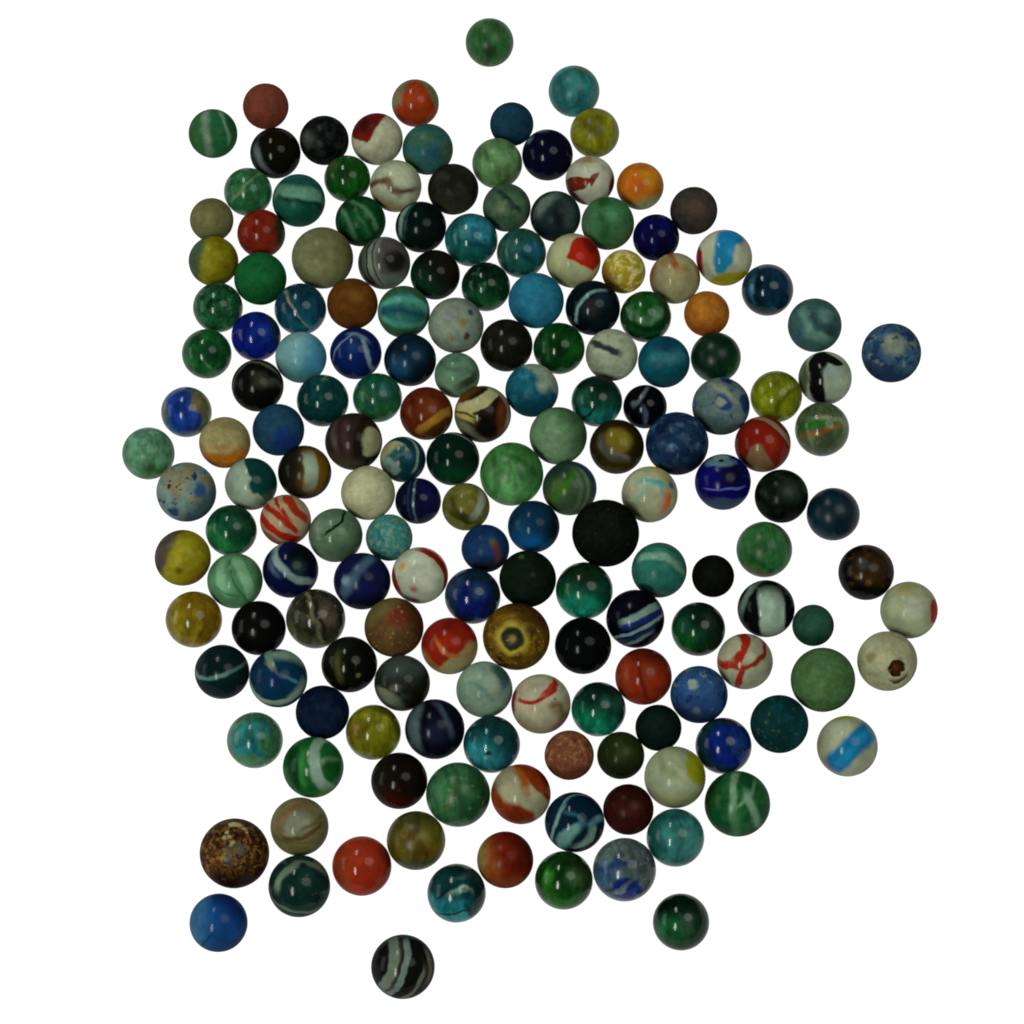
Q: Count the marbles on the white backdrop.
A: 174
